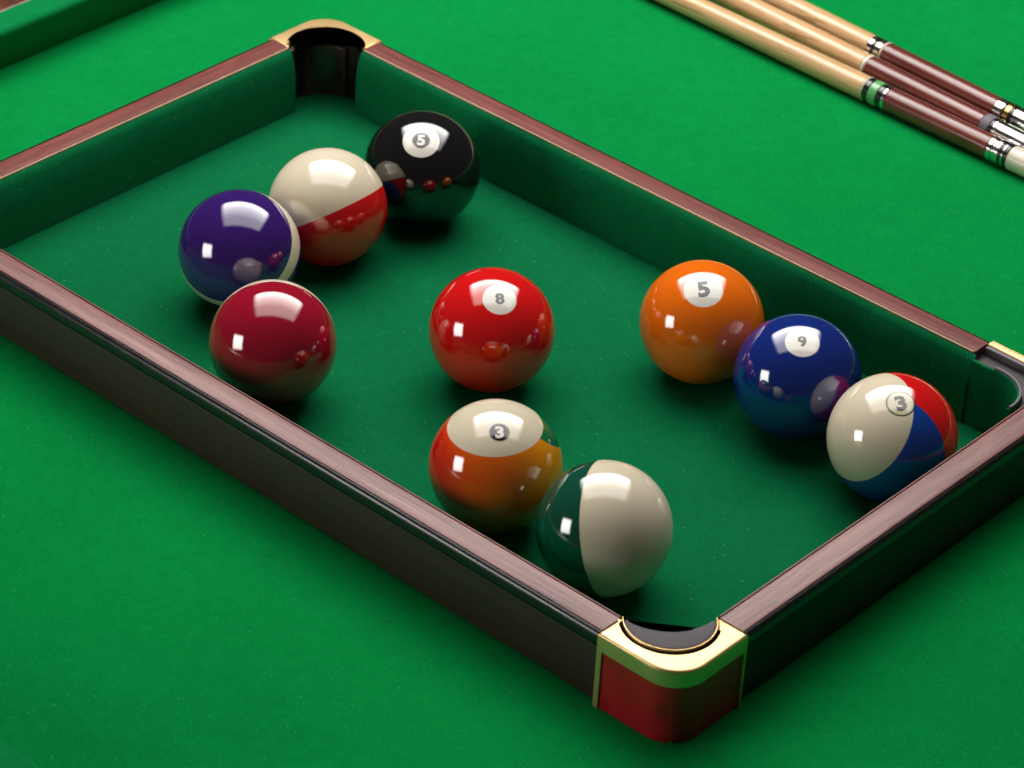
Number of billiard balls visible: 10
